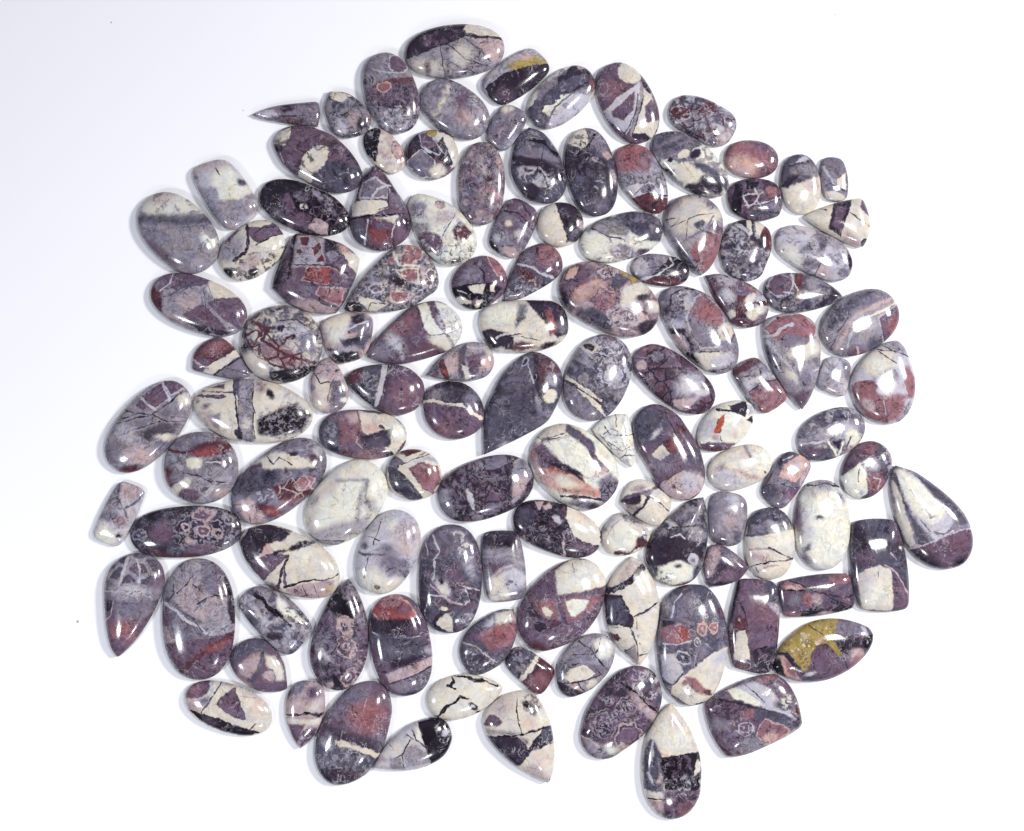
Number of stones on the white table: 118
